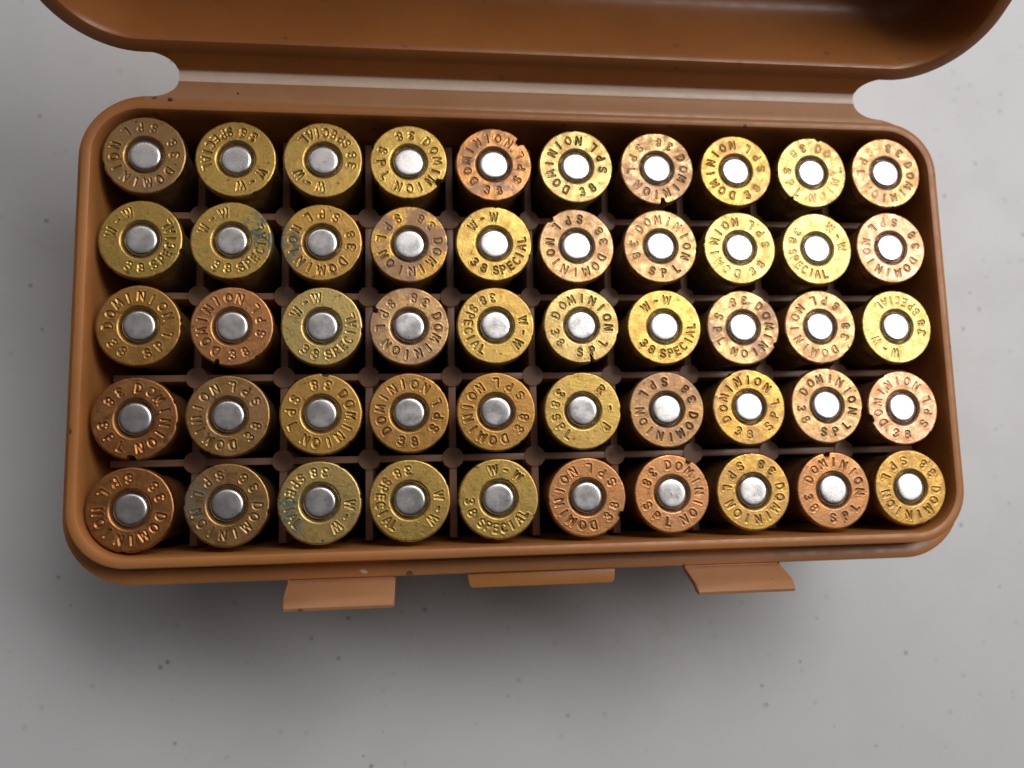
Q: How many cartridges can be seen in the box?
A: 50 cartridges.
